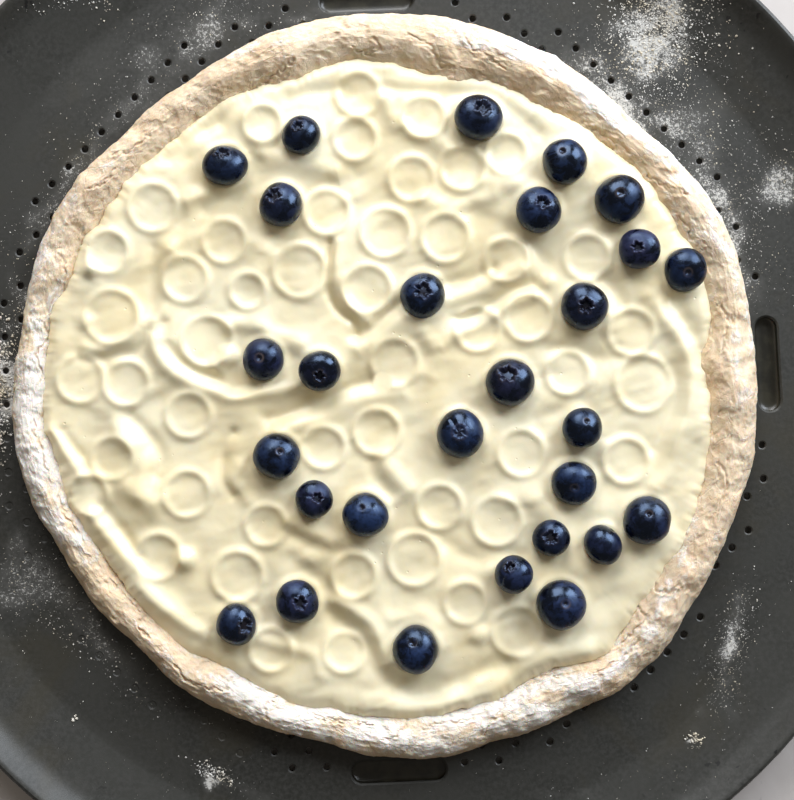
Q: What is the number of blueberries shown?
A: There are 28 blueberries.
